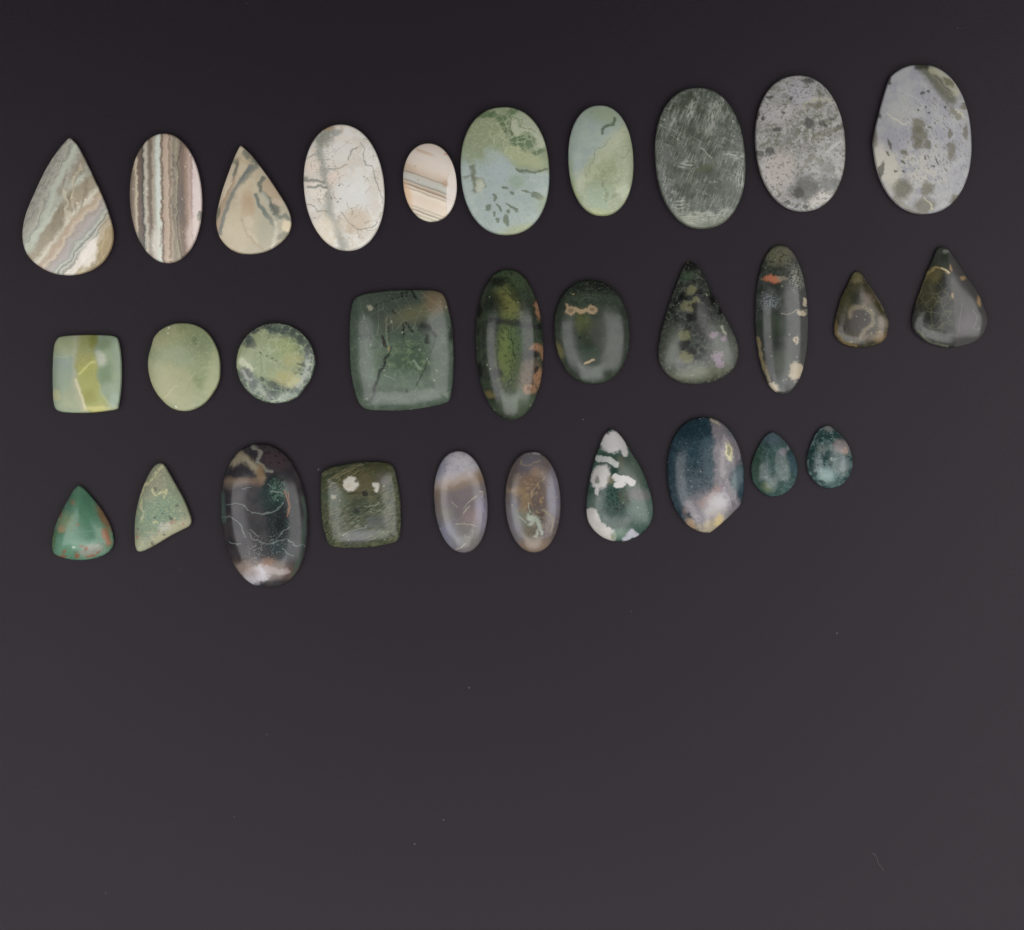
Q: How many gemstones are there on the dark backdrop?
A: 30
